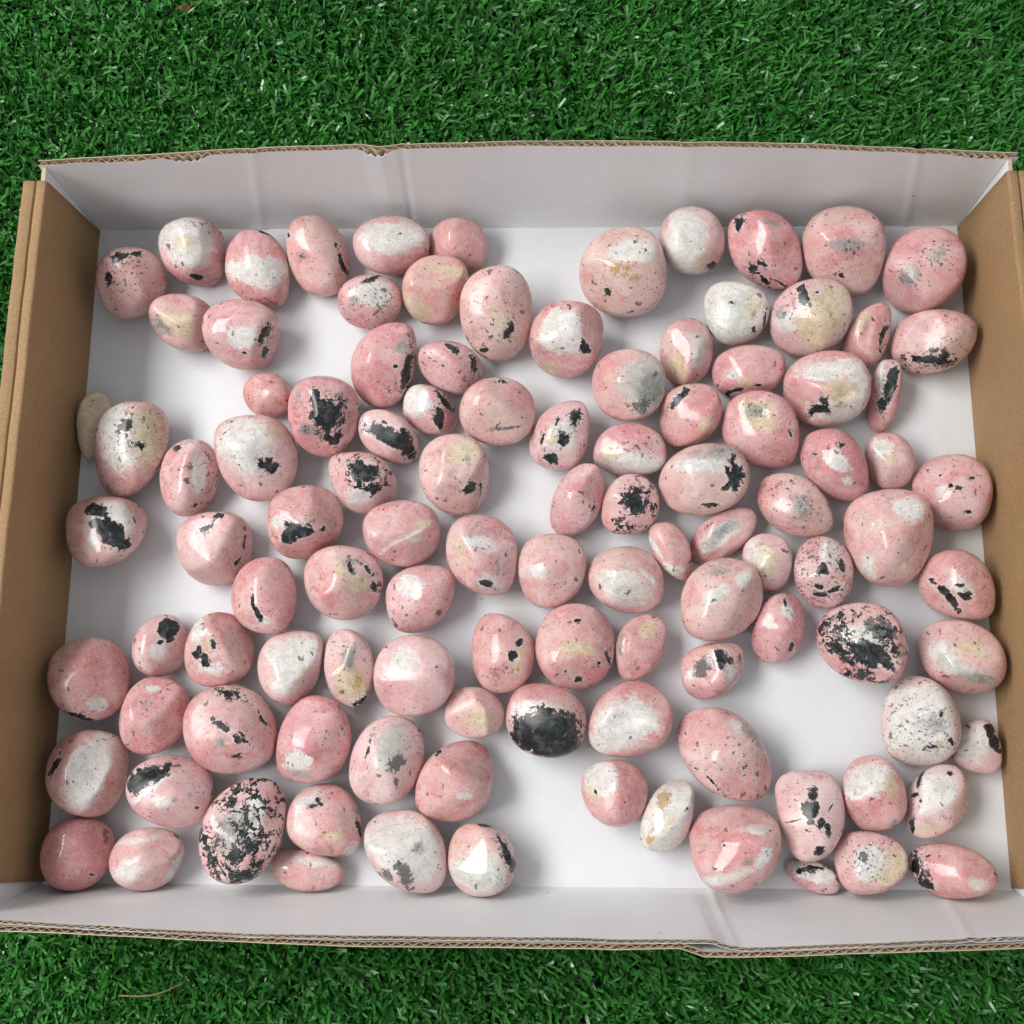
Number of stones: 109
